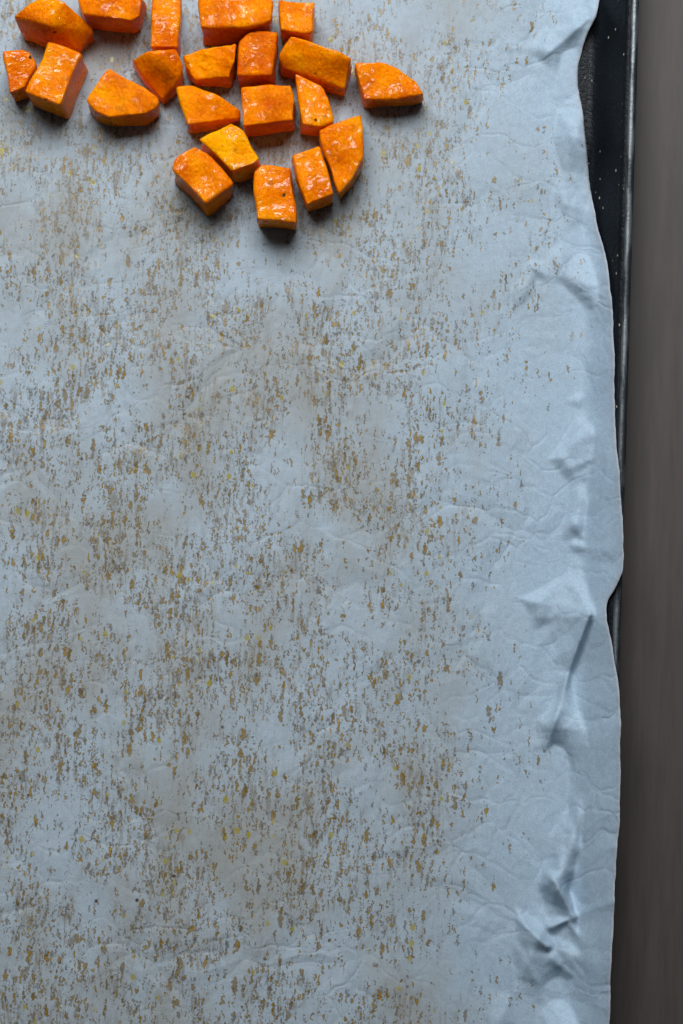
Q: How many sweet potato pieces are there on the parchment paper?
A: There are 21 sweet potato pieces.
